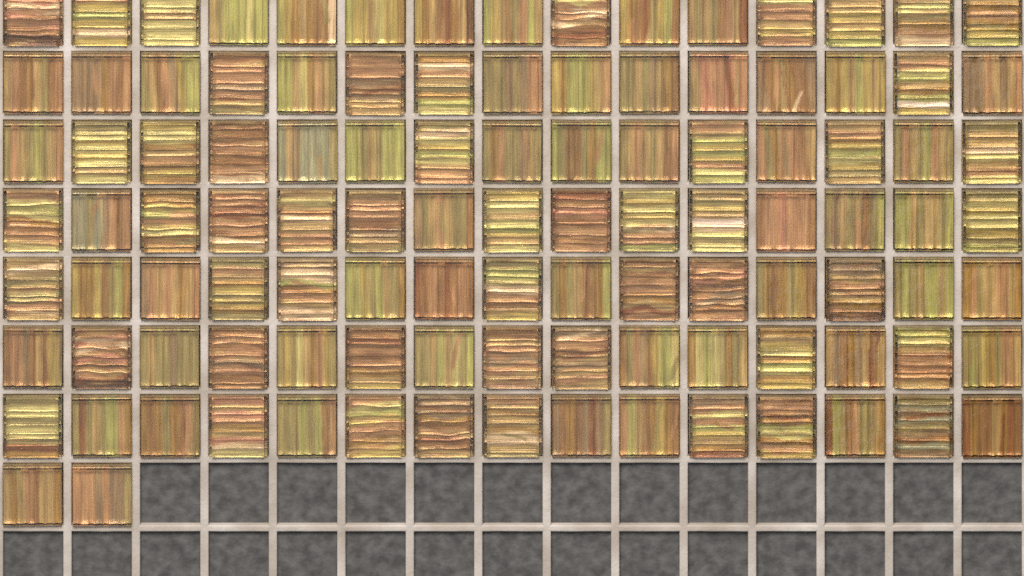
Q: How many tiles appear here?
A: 107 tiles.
